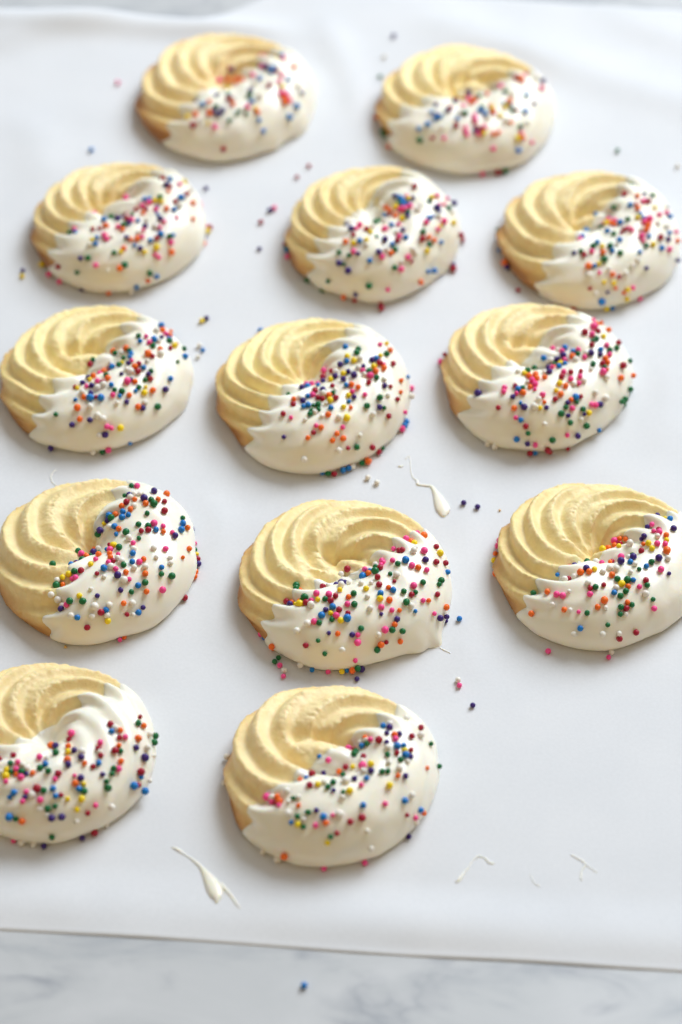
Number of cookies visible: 13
